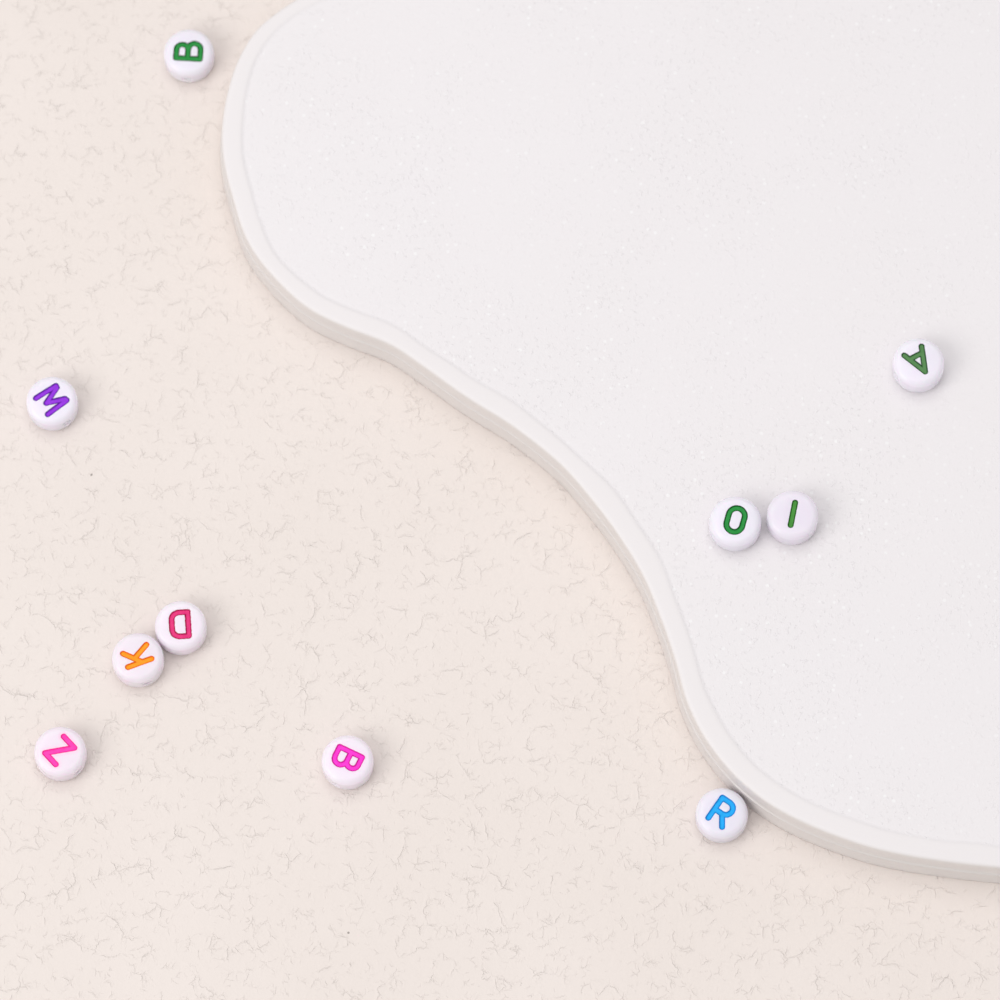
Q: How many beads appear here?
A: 10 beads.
